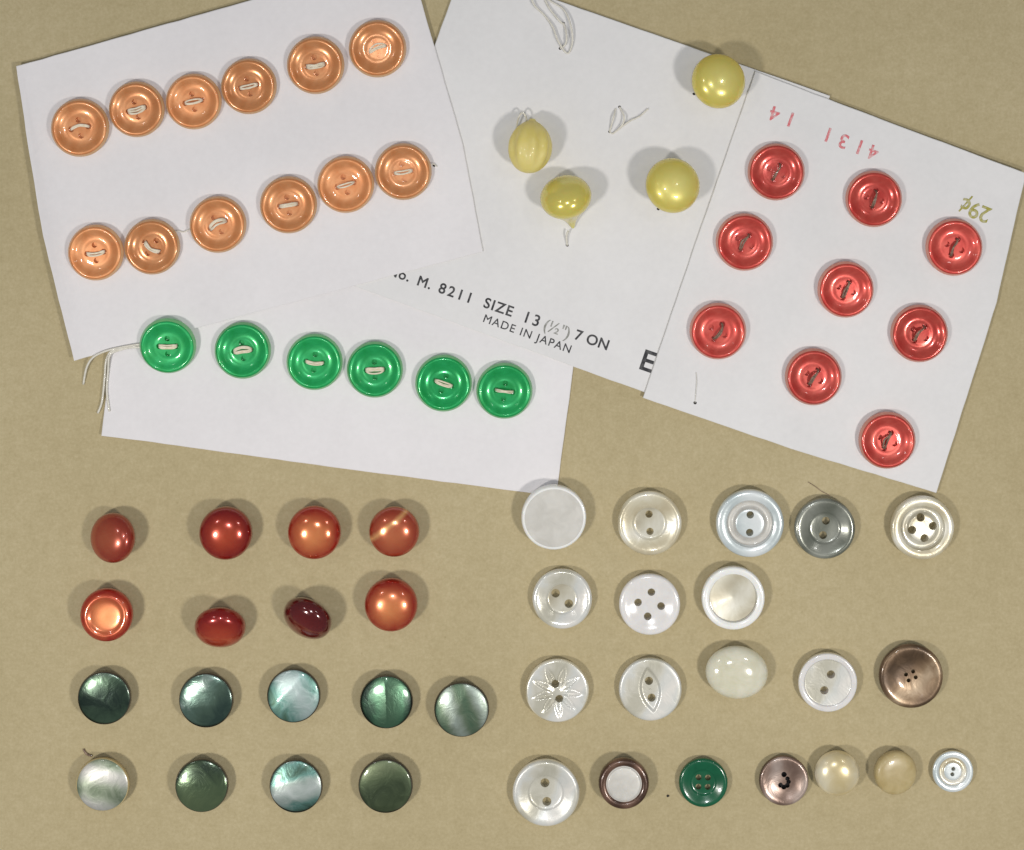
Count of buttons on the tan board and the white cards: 68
